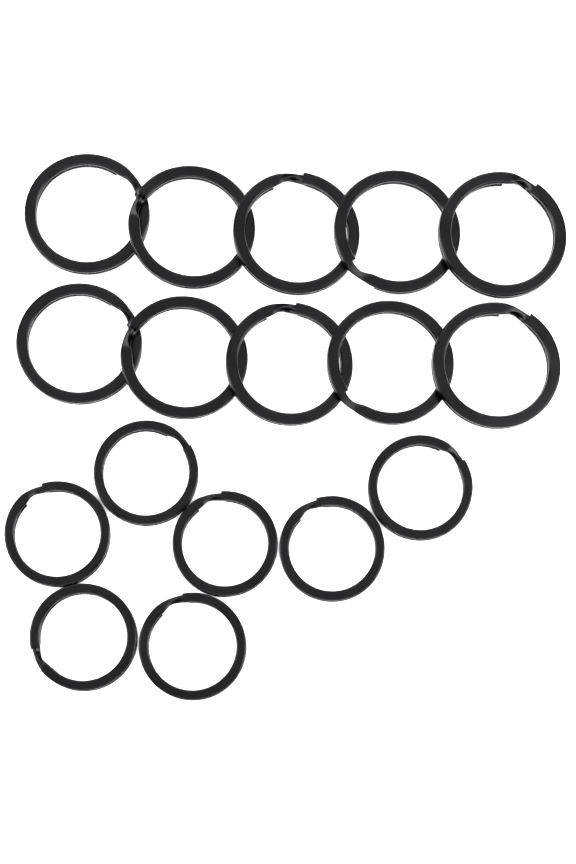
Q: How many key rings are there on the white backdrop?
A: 17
